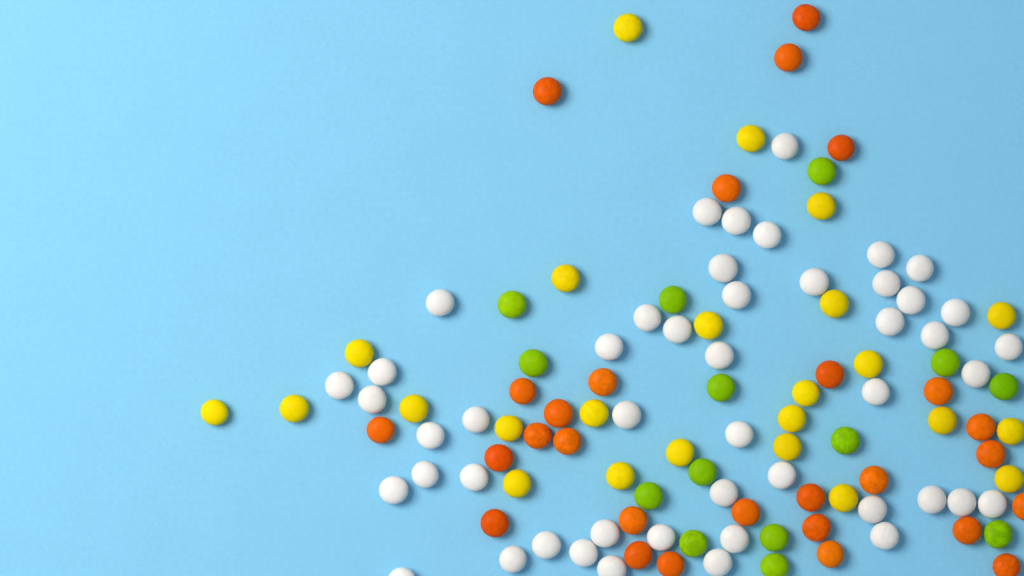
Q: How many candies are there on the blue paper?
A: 114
